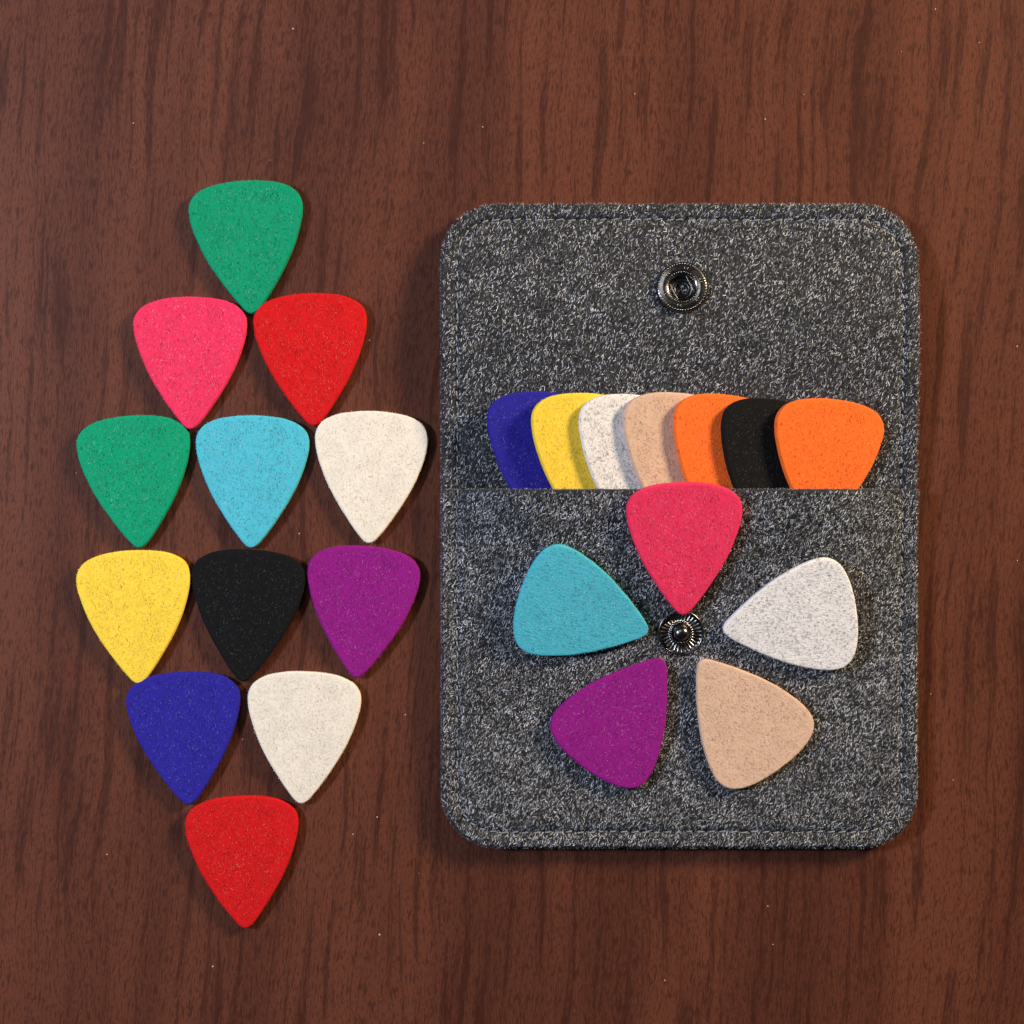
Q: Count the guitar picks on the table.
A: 24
